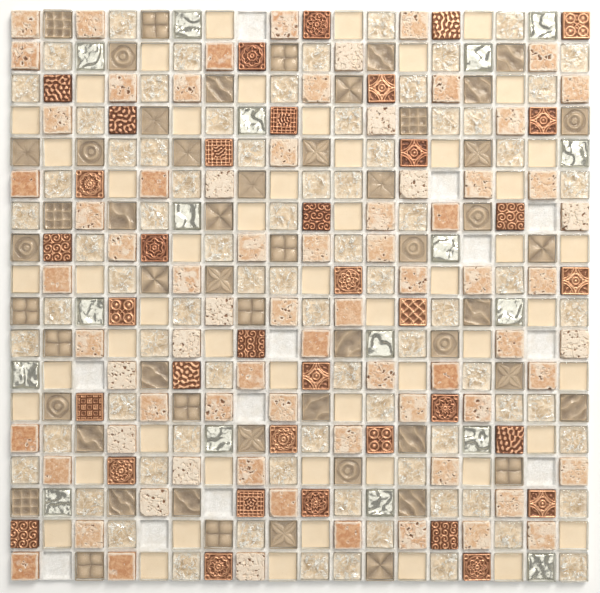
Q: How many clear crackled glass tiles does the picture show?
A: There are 78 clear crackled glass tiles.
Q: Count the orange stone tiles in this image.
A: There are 73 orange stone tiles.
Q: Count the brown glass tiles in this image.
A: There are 54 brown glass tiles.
